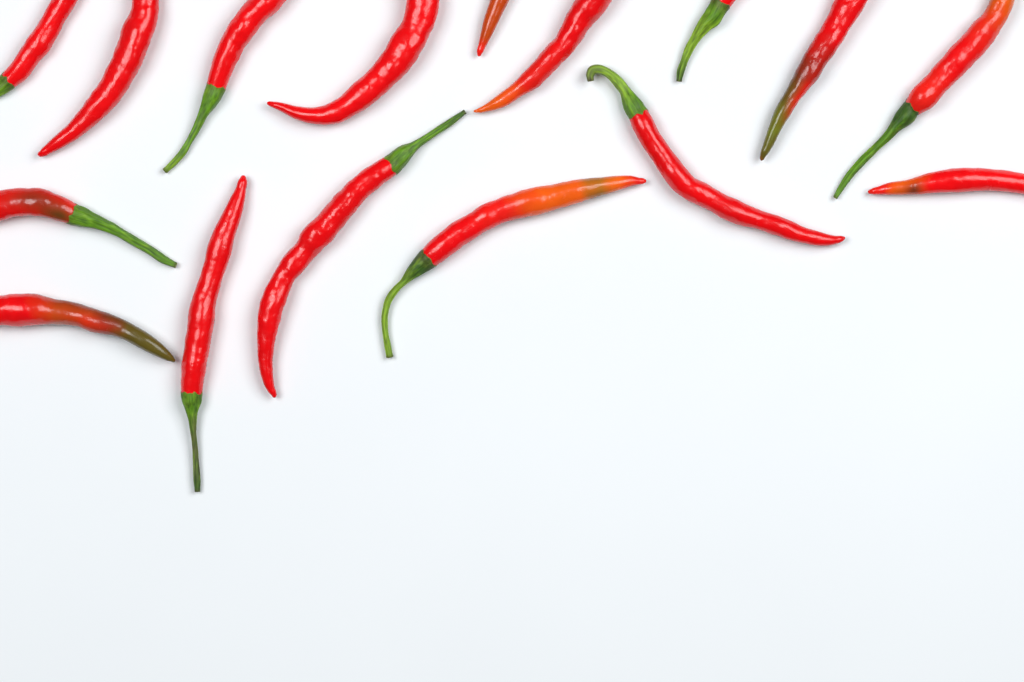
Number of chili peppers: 16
